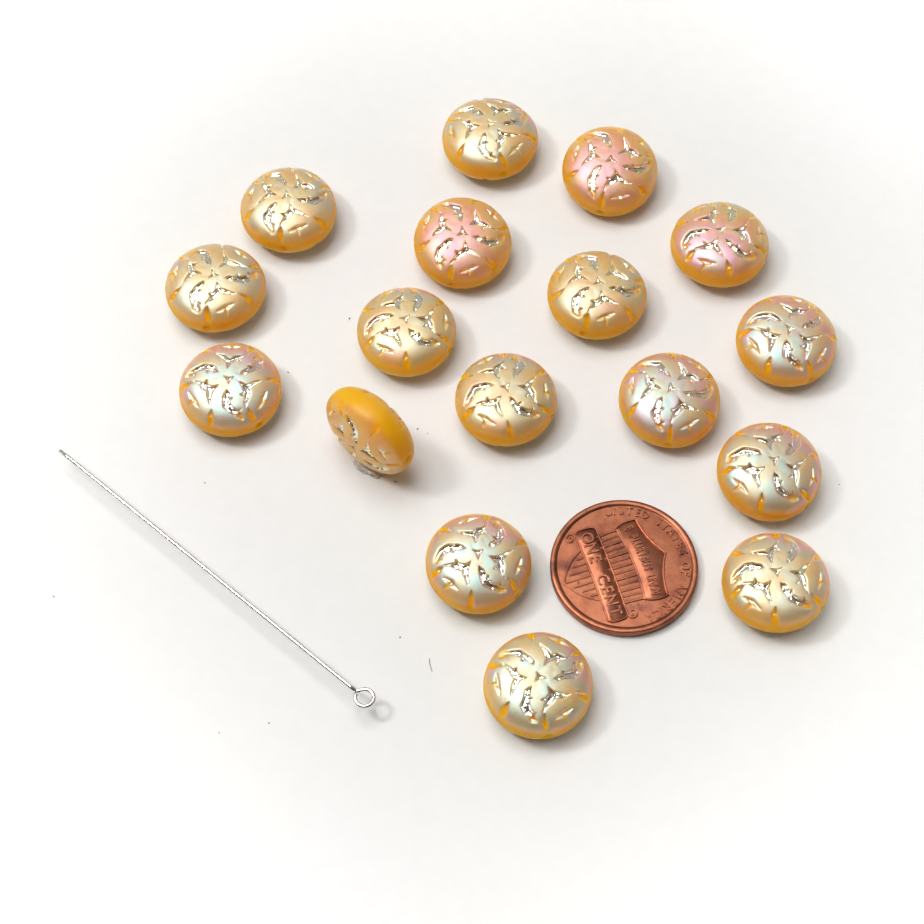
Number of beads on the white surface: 17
